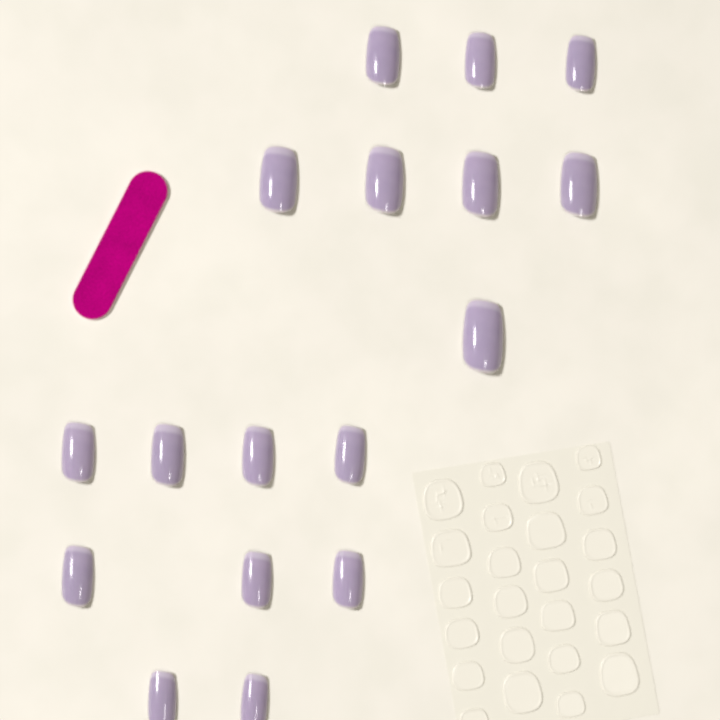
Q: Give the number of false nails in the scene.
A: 17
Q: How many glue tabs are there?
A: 24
